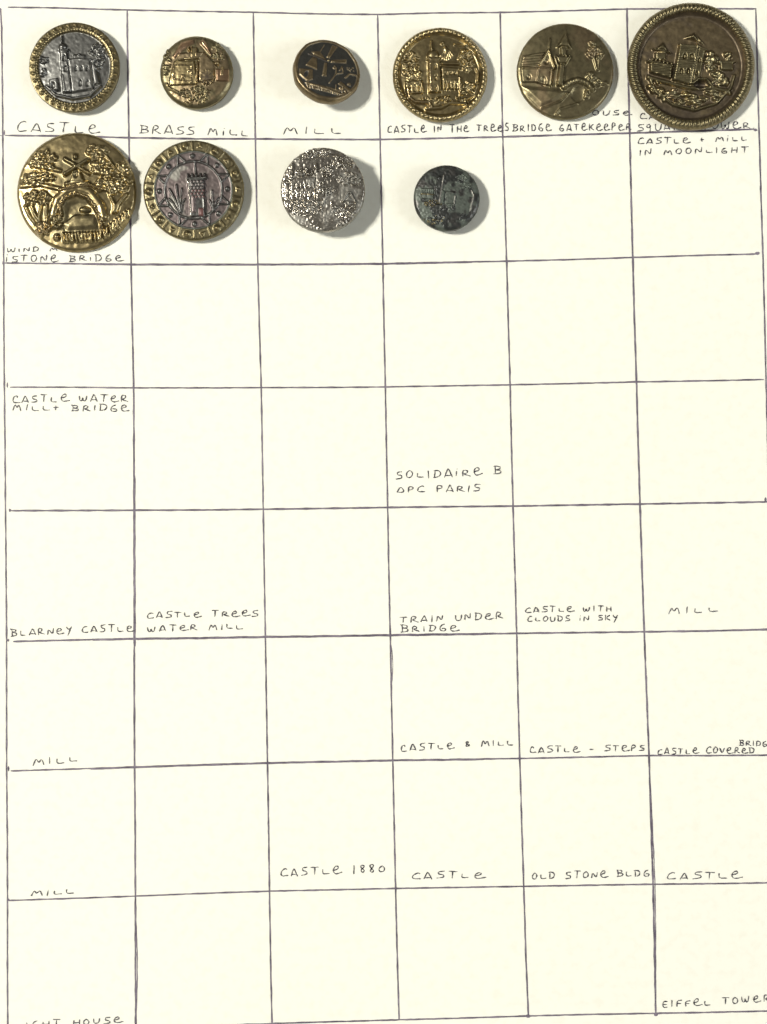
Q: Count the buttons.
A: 10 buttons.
